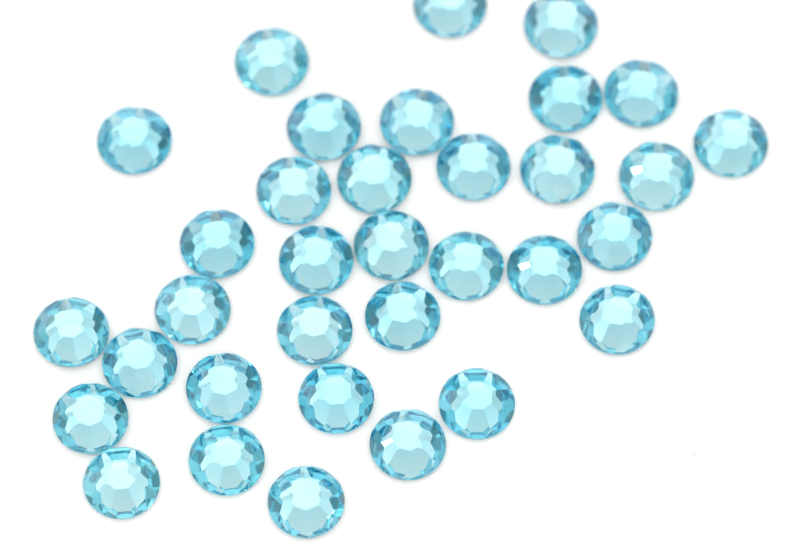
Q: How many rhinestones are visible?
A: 34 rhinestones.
